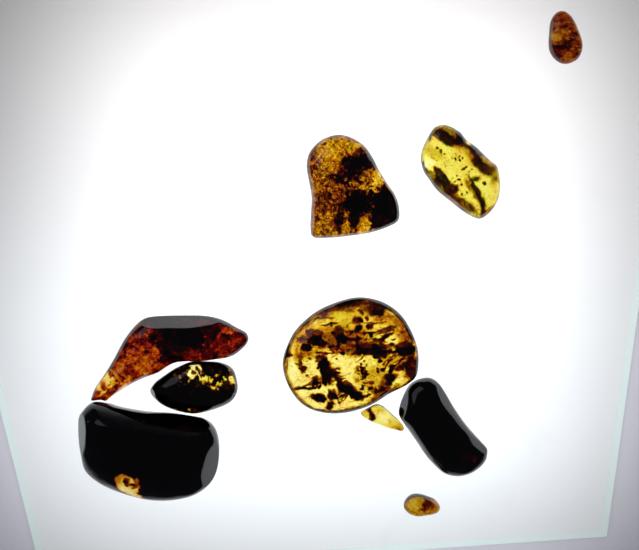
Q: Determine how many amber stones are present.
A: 10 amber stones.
